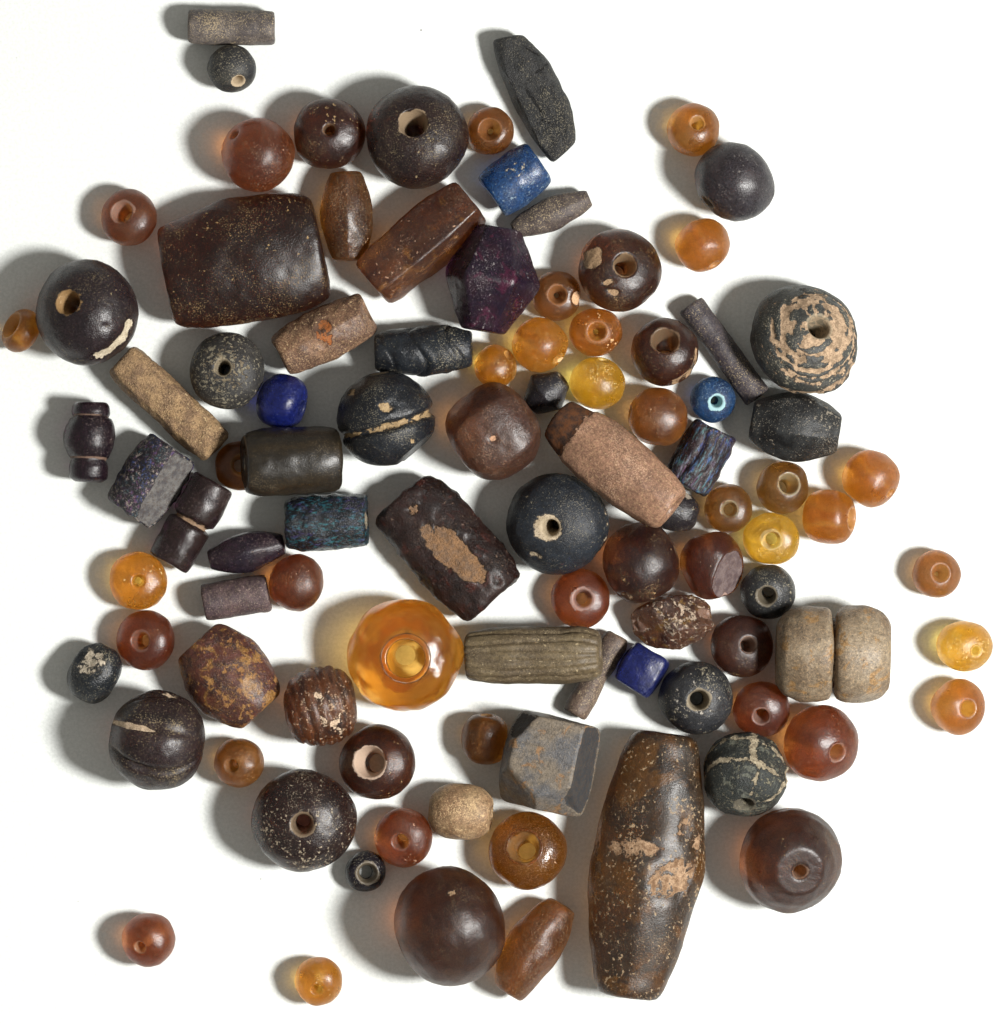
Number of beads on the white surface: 97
